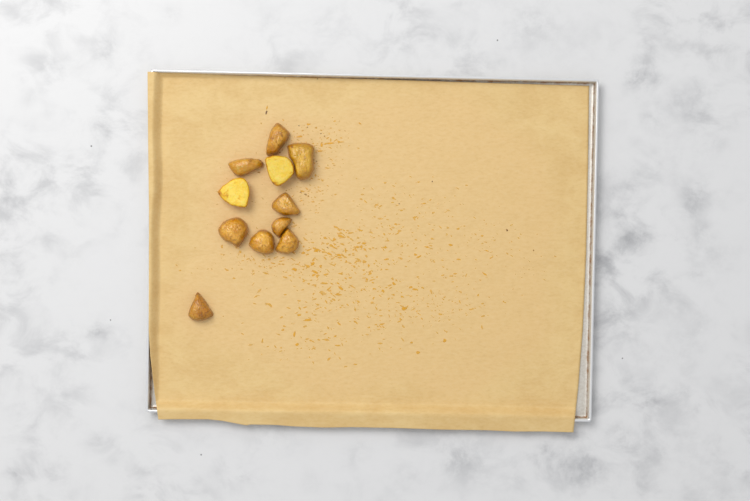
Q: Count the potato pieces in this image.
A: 11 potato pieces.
